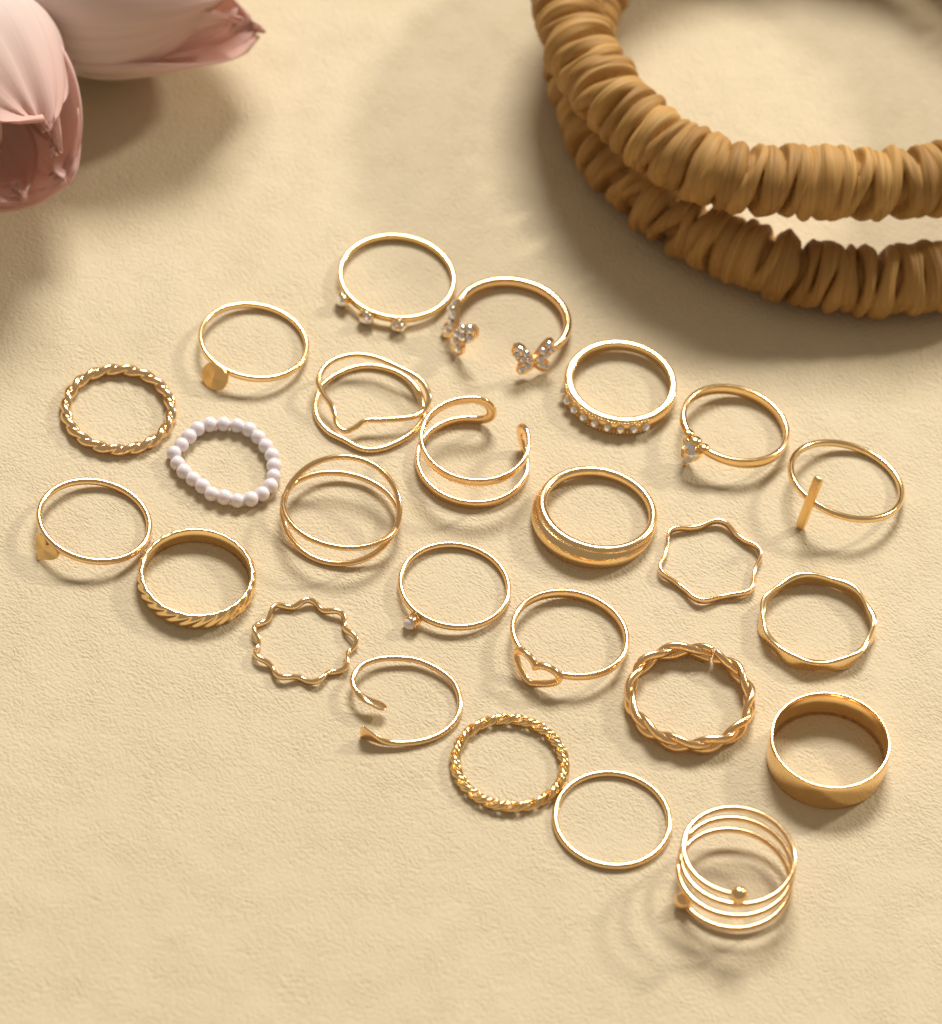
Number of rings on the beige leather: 25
